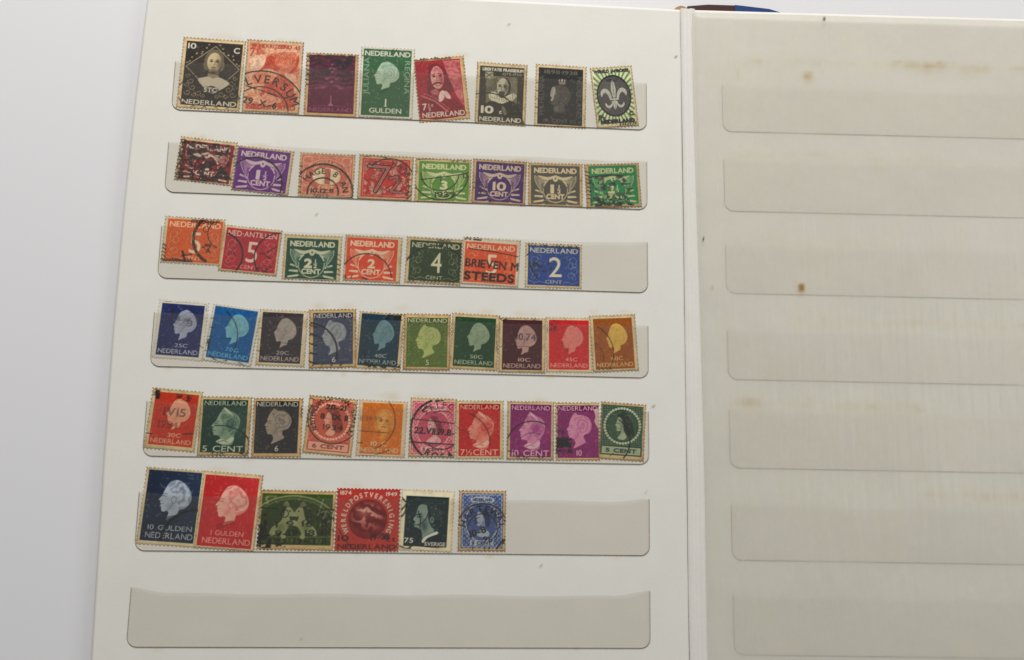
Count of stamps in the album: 49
